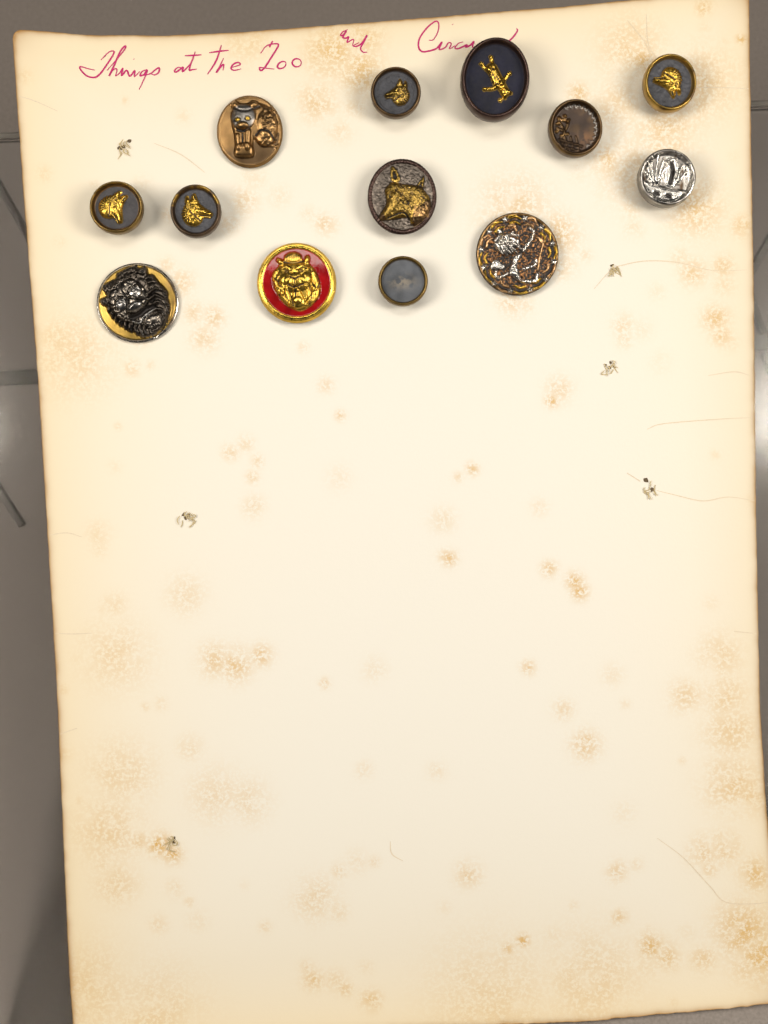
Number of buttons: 13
